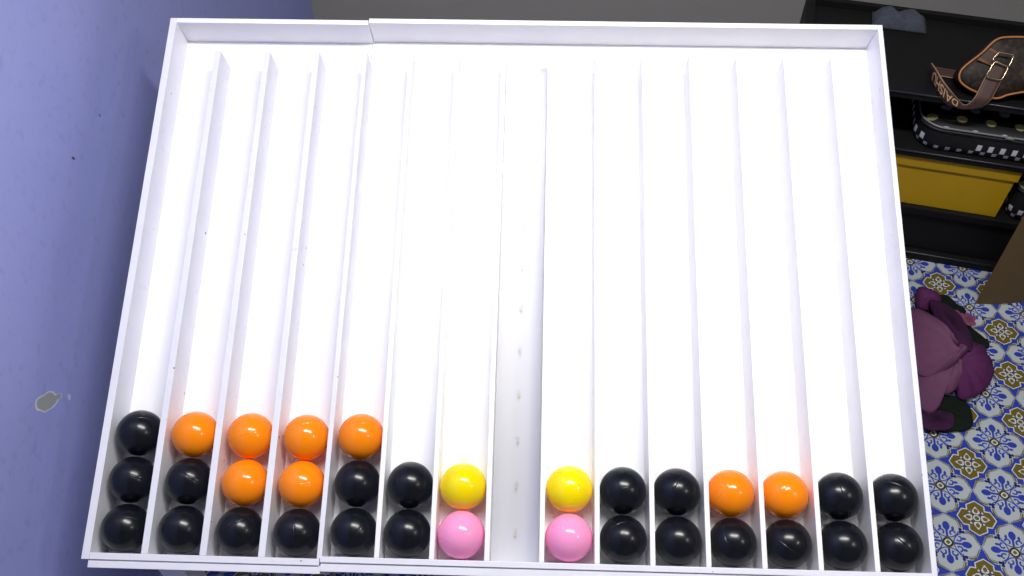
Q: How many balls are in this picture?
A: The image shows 33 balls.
